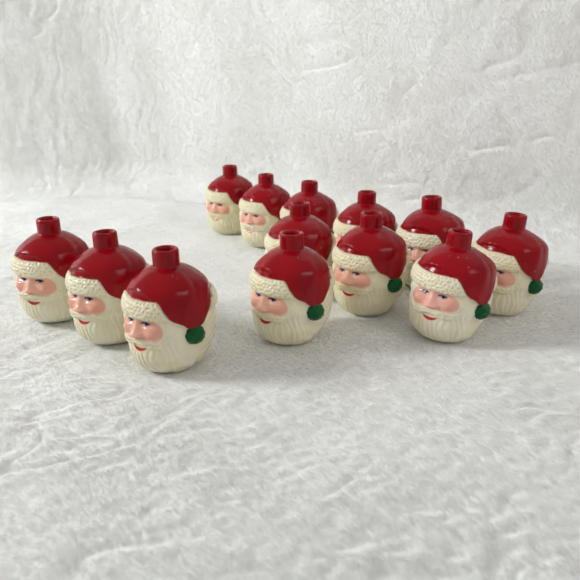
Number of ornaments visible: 13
